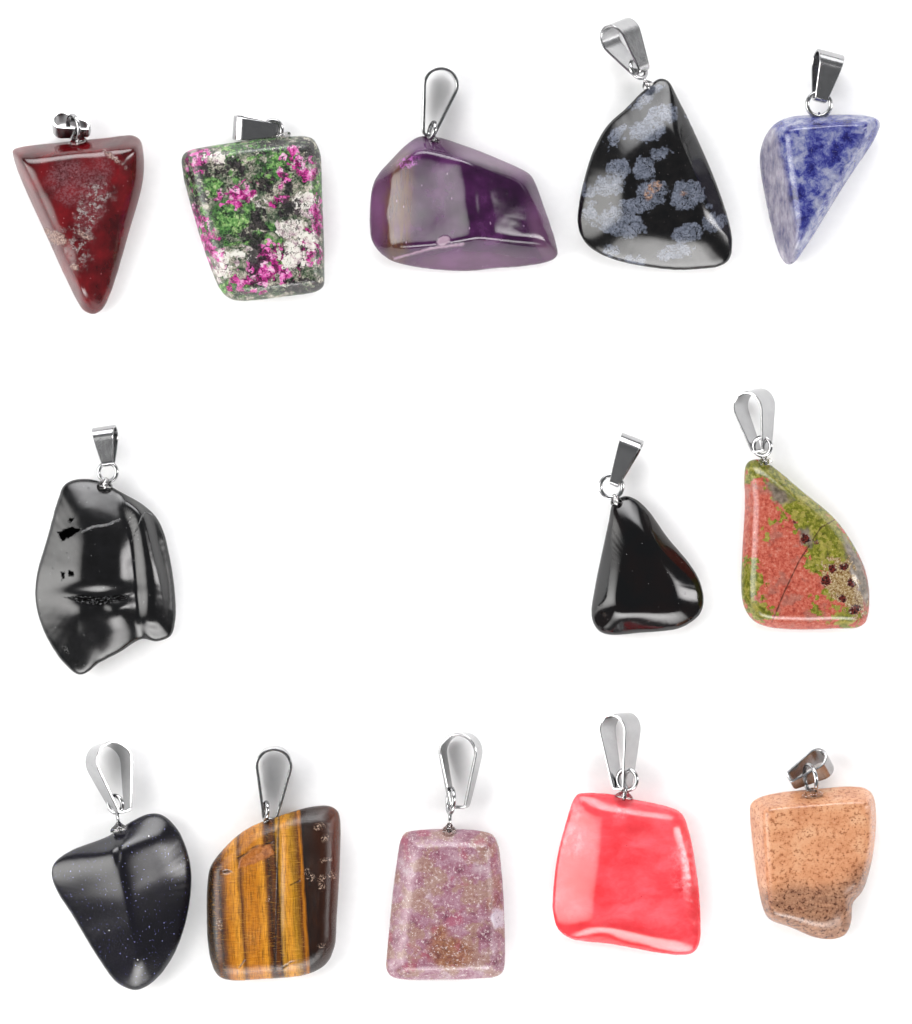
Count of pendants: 13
